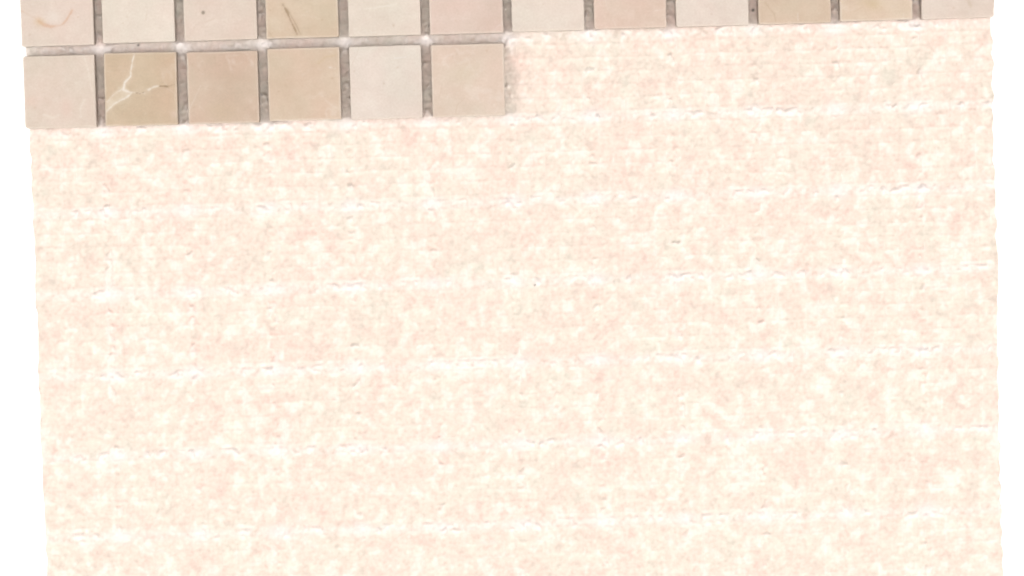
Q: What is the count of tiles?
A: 18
